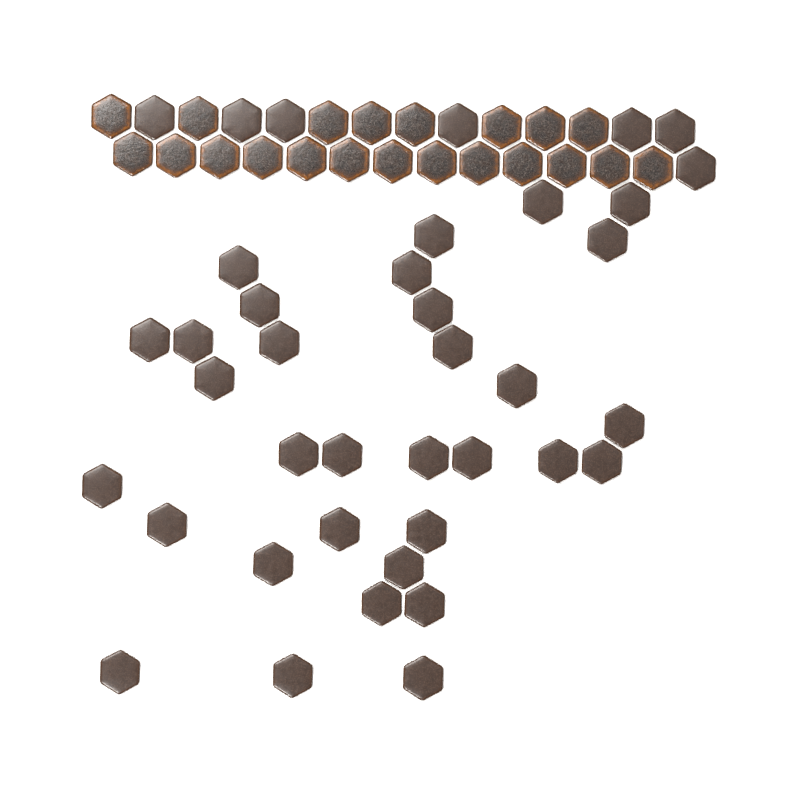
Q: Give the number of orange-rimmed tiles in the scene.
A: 21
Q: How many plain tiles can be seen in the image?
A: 39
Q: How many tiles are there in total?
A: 60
